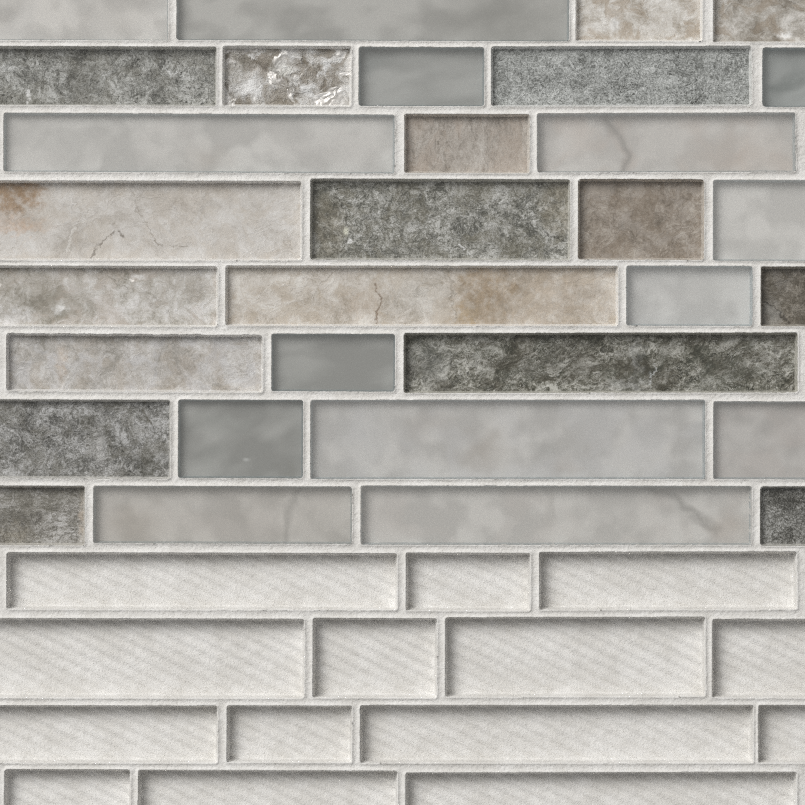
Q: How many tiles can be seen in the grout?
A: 31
